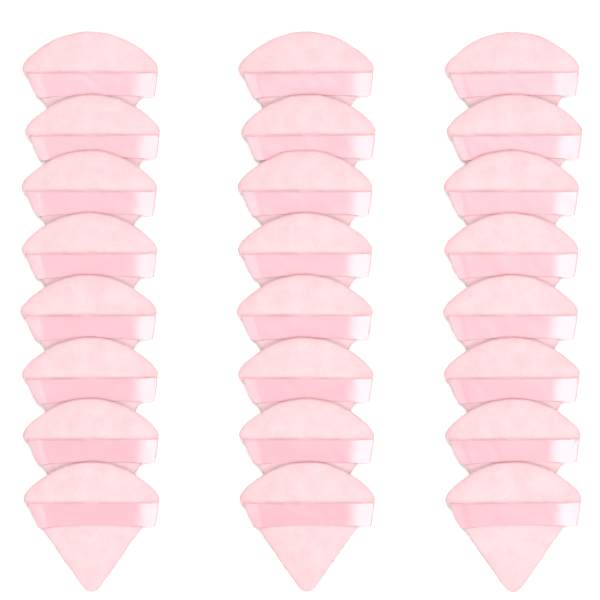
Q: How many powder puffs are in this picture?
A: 24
